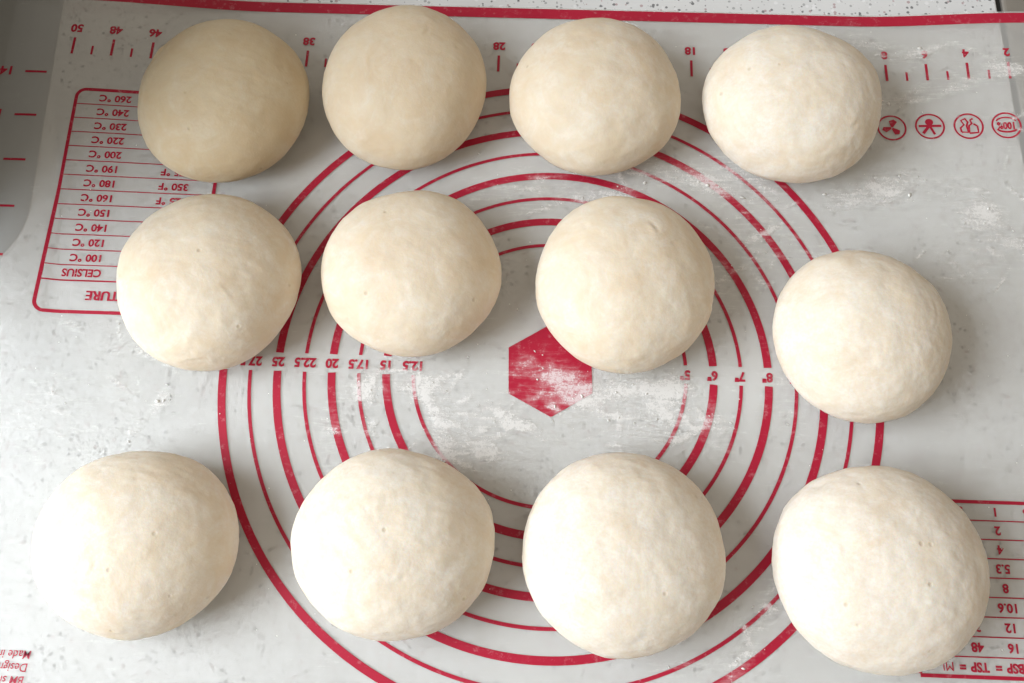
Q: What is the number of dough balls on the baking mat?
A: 12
